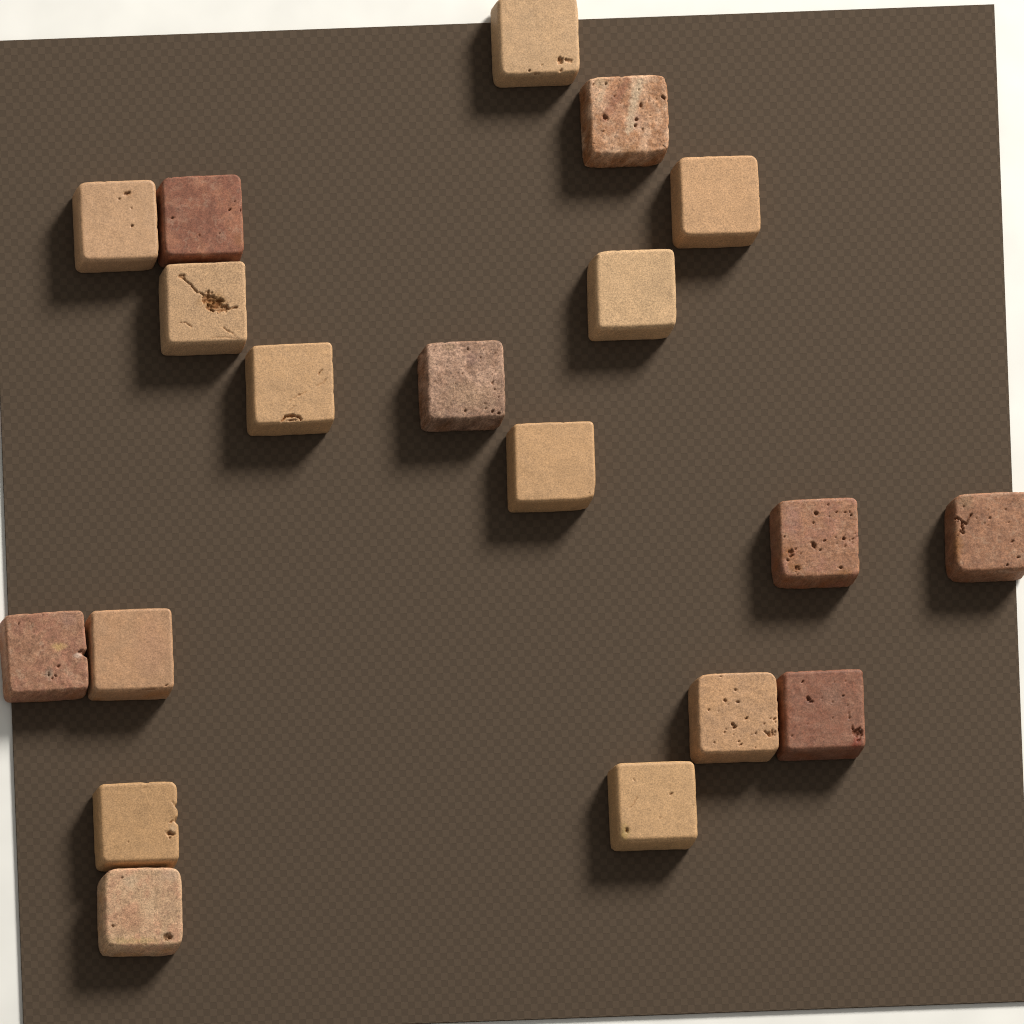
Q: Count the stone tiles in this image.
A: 19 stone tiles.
